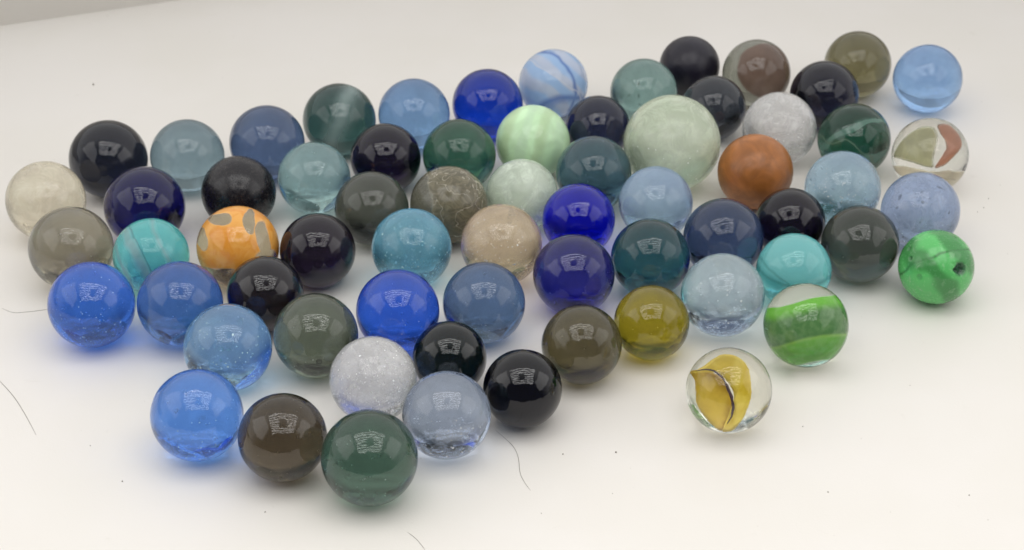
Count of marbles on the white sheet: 67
